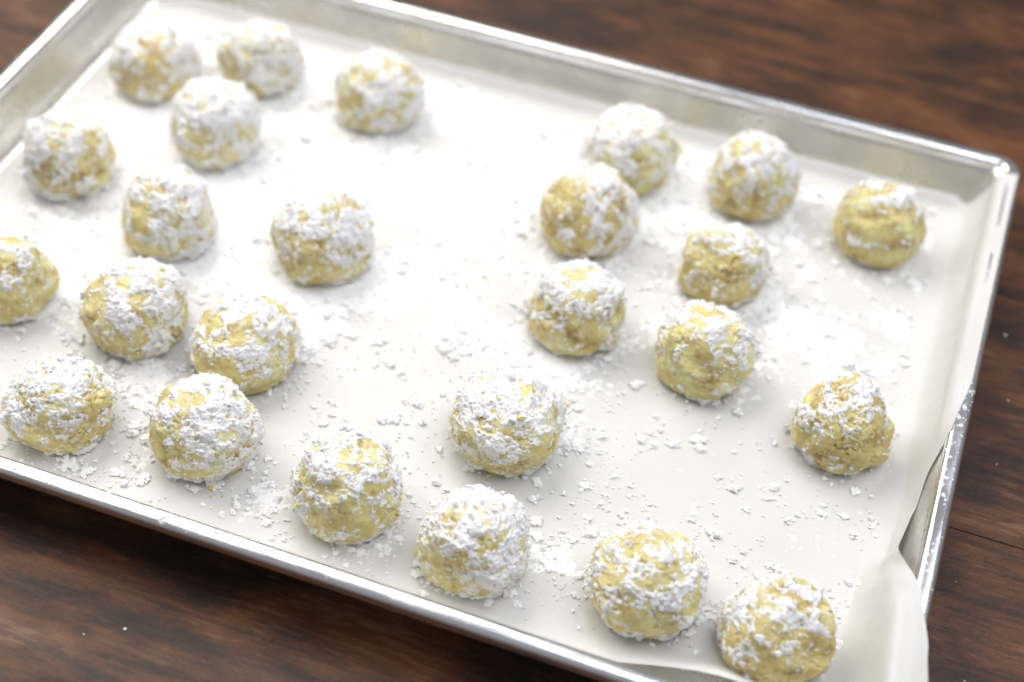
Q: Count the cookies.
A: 25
